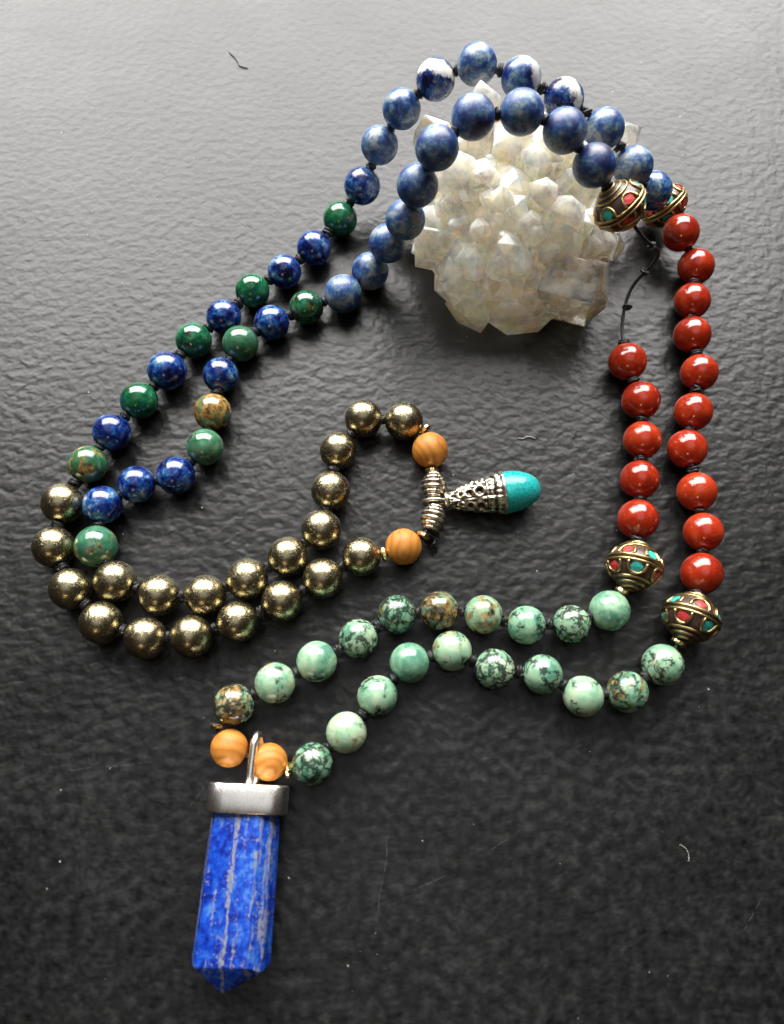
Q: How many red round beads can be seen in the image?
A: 15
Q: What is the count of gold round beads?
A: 20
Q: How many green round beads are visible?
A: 30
